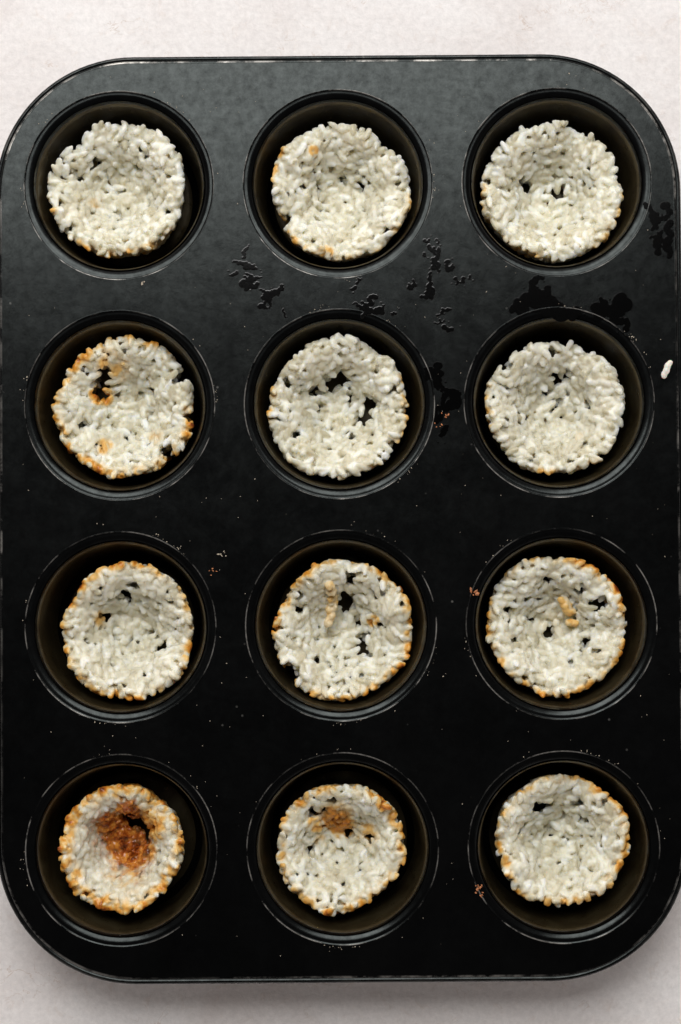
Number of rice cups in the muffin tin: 12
